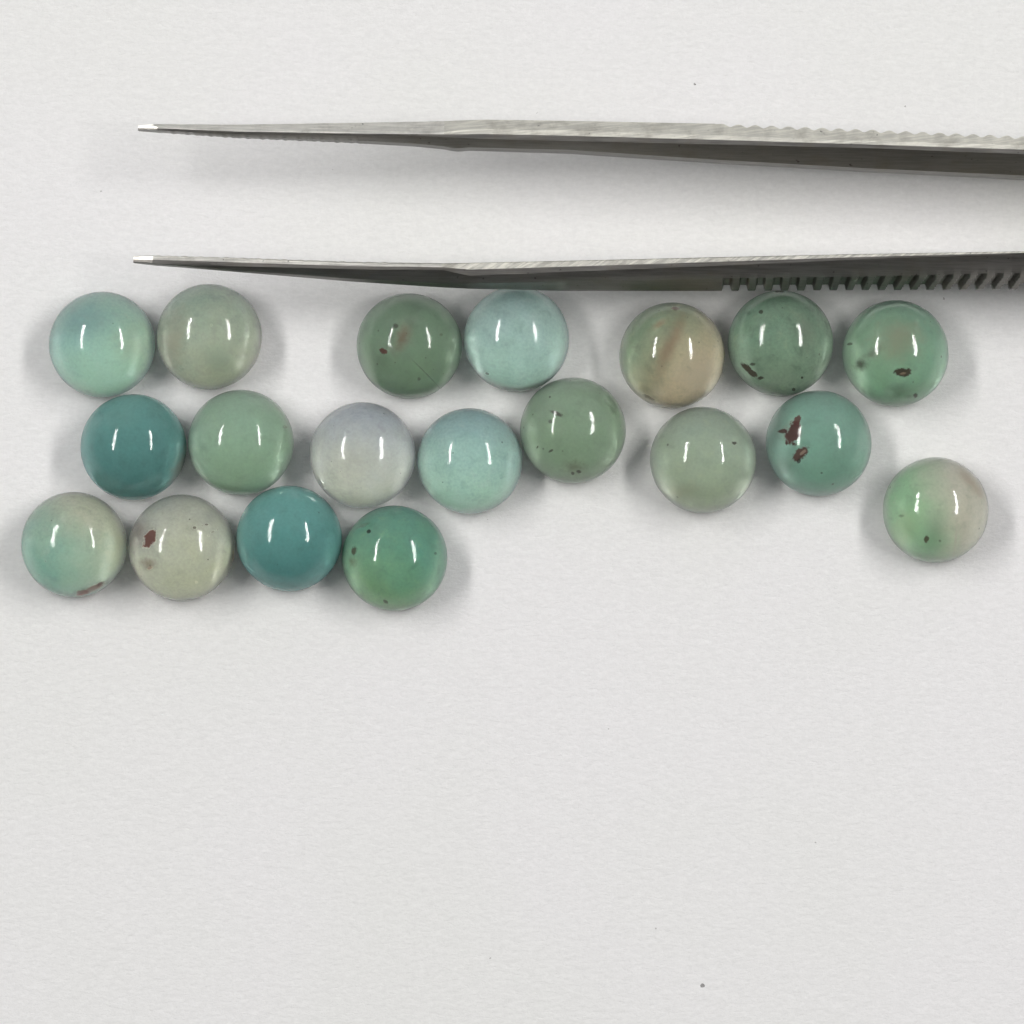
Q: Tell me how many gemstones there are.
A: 19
